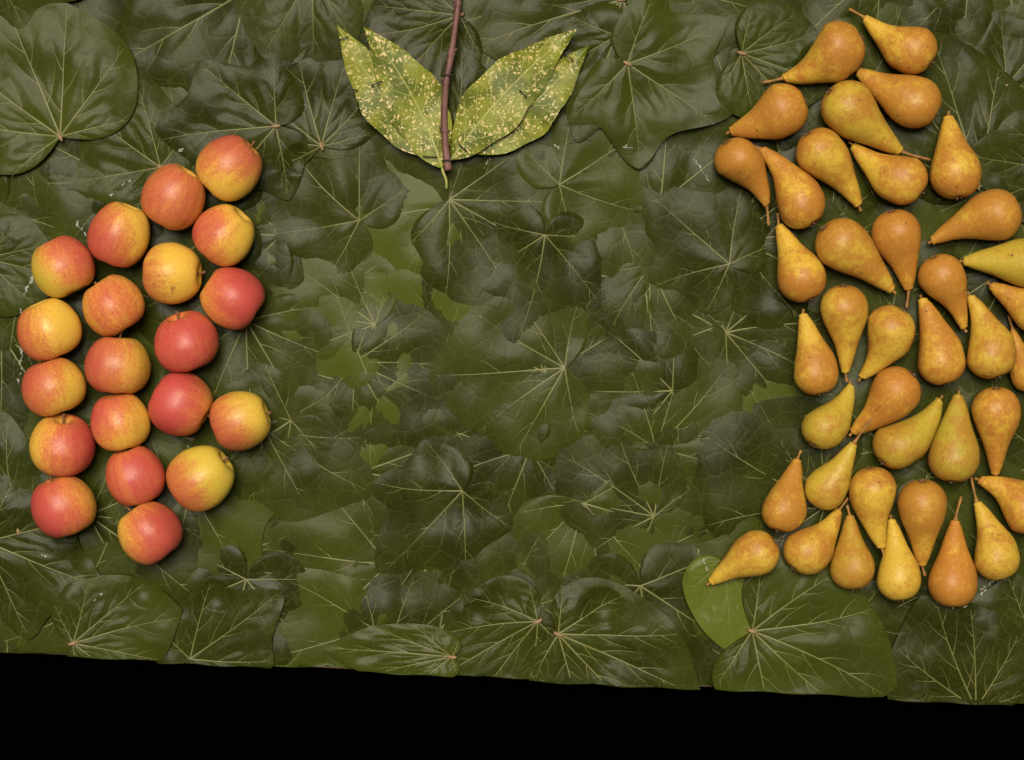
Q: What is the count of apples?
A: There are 20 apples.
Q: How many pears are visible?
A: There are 39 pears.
